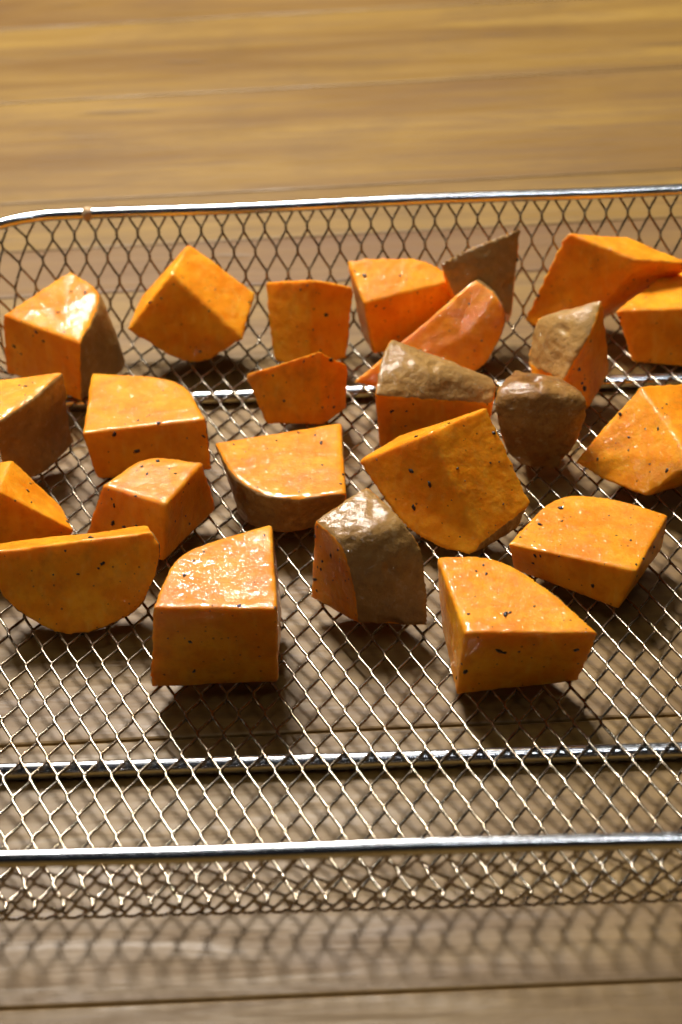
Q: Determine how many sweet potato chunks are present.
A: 24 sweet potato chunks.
